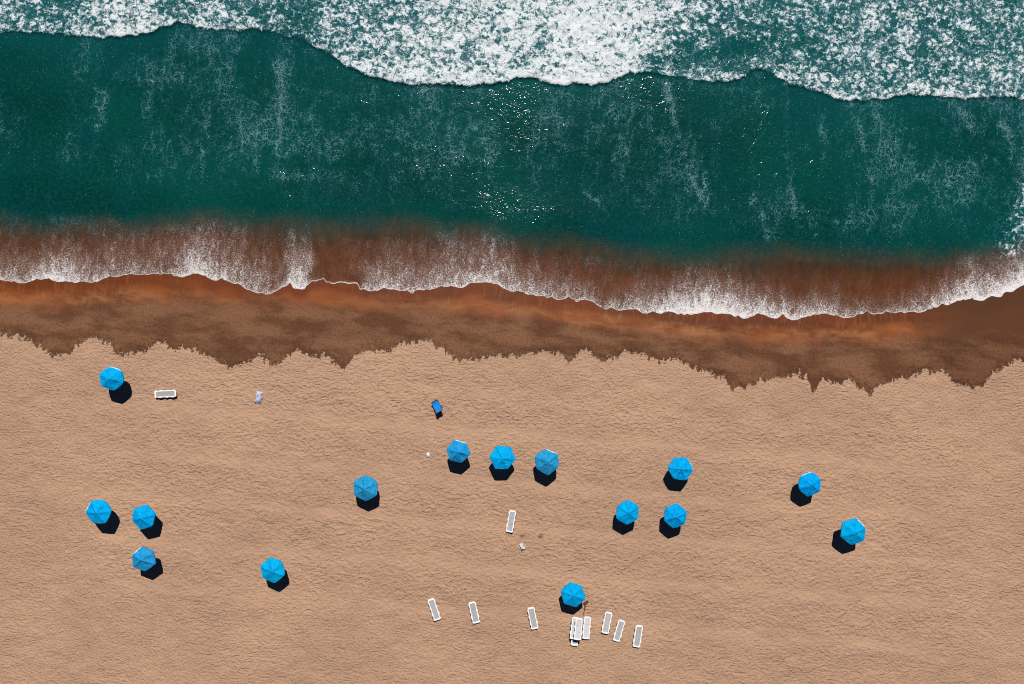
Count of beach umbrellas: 15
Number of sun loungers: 12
